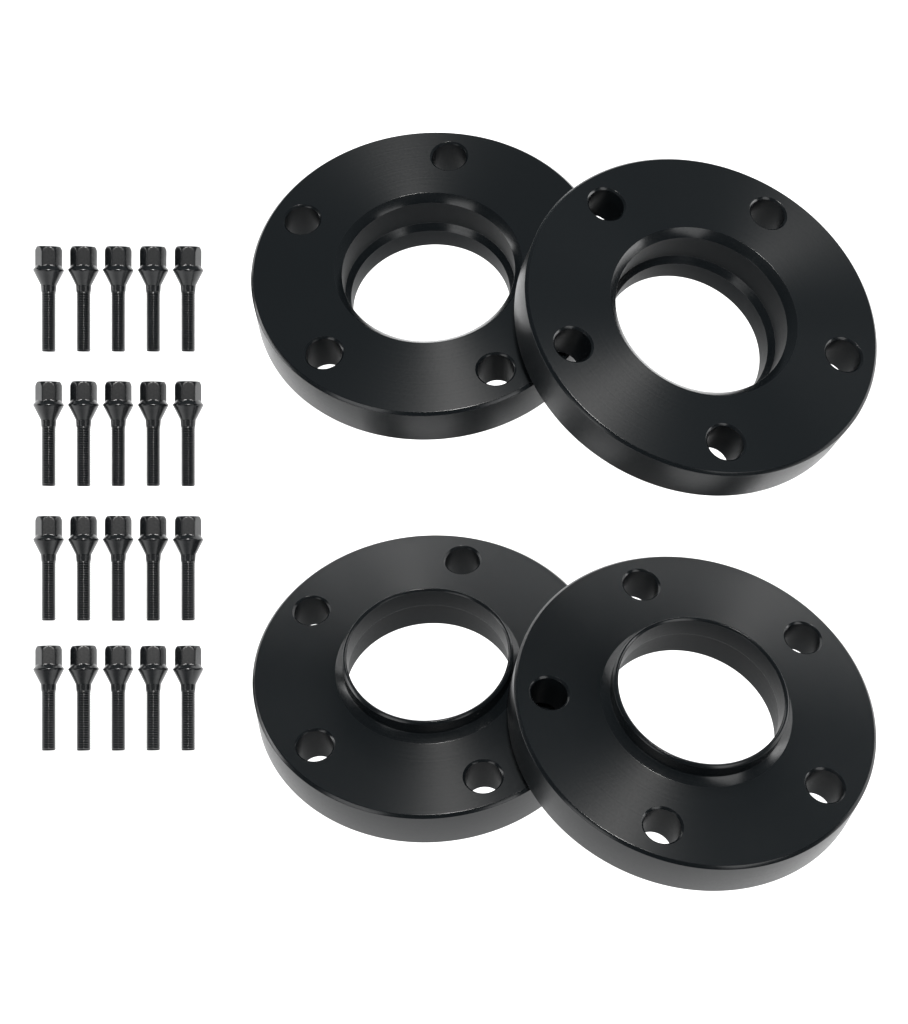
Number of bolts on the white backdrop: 20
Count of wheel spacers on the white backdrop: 4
